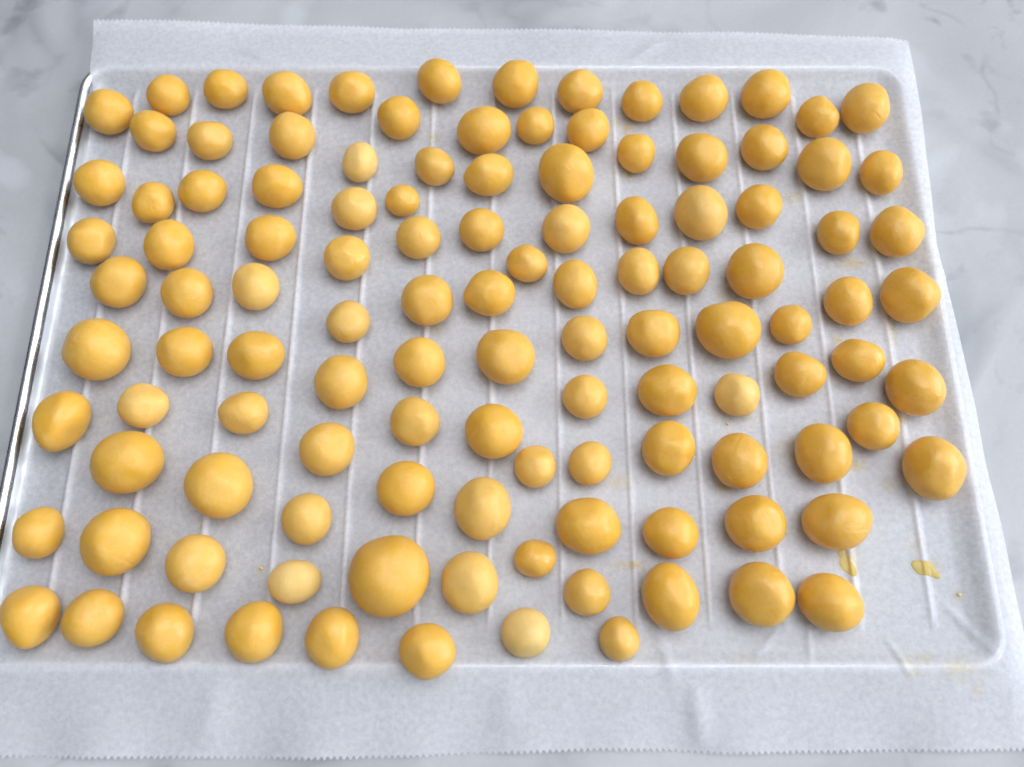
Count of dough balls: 117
